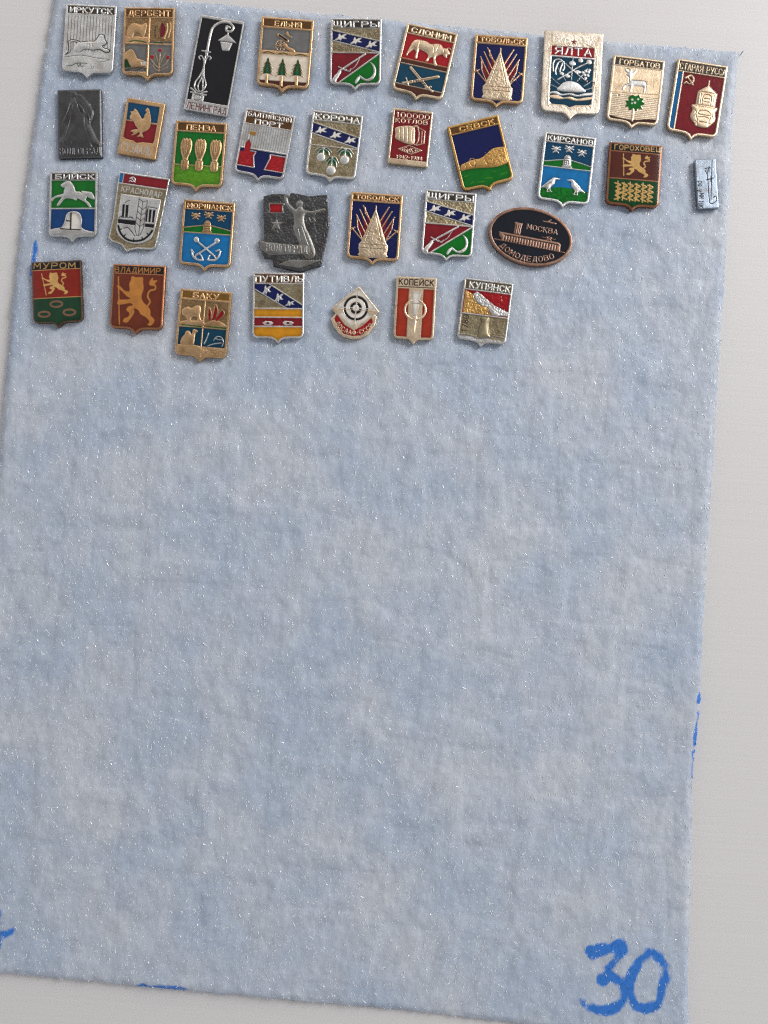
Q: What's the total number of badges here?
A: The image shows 34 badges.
